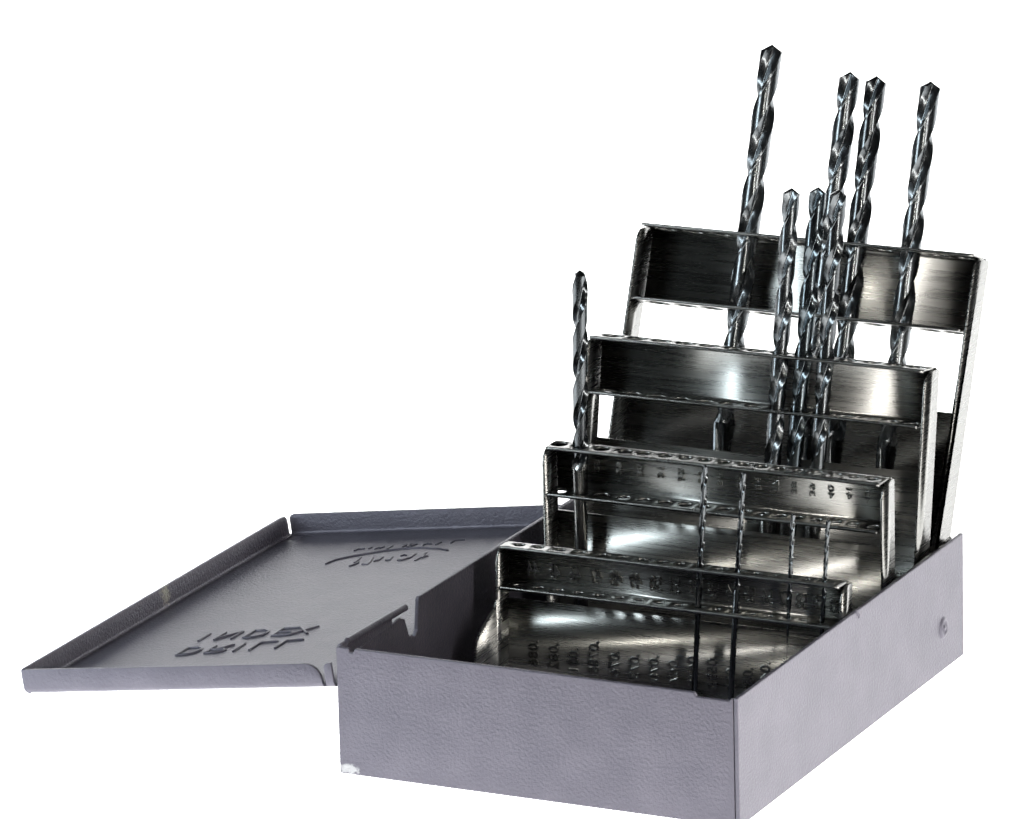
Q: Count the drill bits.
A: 12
